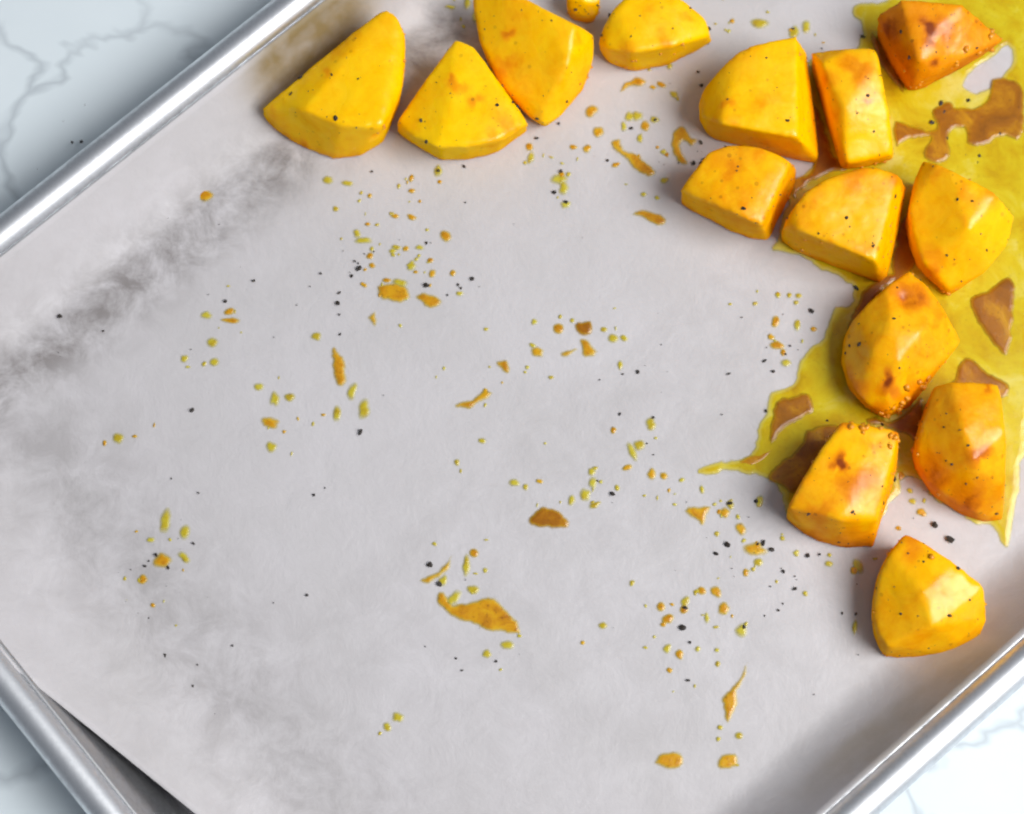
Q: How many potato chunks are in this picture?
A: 15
